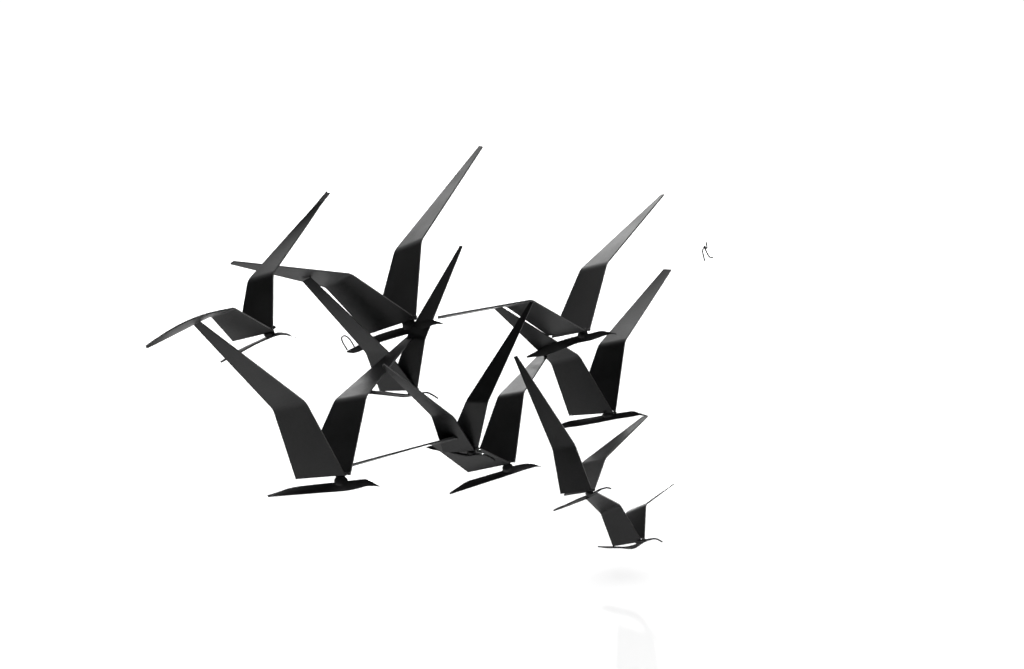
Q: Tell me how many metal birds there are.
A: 10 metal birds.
